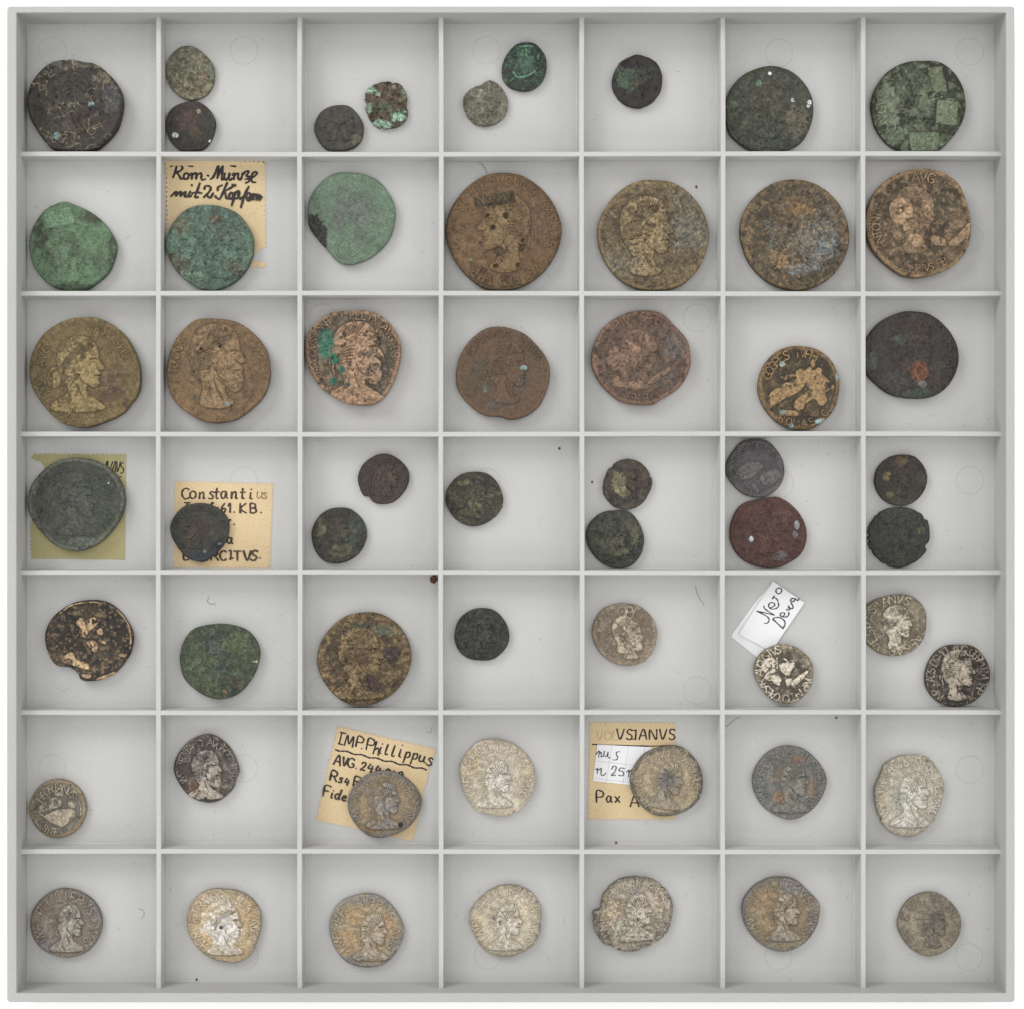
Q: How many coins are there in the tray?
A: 57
